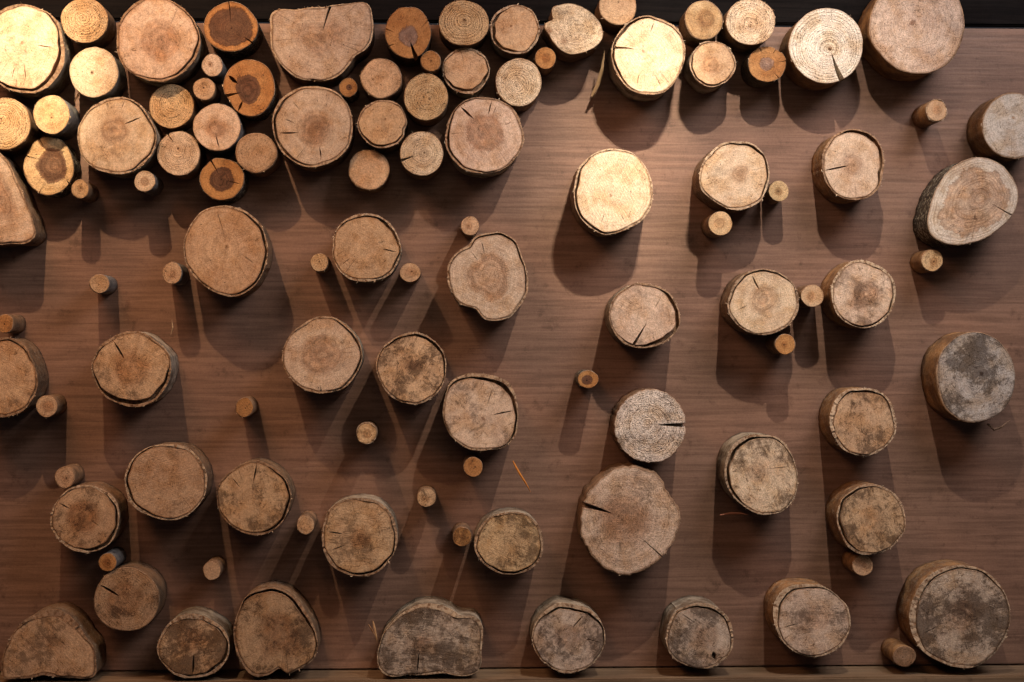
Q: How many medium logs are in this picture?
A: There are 28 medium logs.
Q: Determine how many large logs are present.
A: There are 46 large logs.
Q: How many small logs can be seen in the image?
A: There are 32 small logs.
